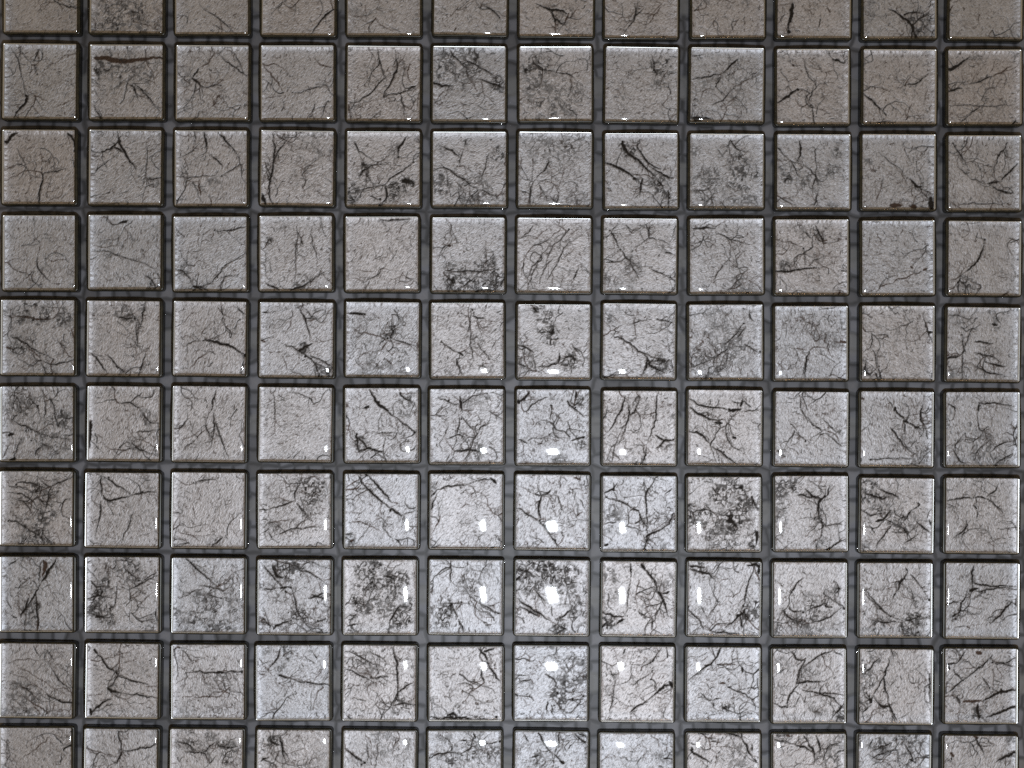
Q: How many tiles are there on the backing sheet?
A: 120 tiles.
